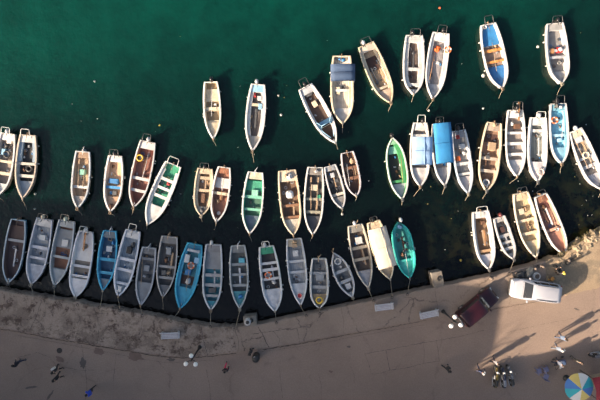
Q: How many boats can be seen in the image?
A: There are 53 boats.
